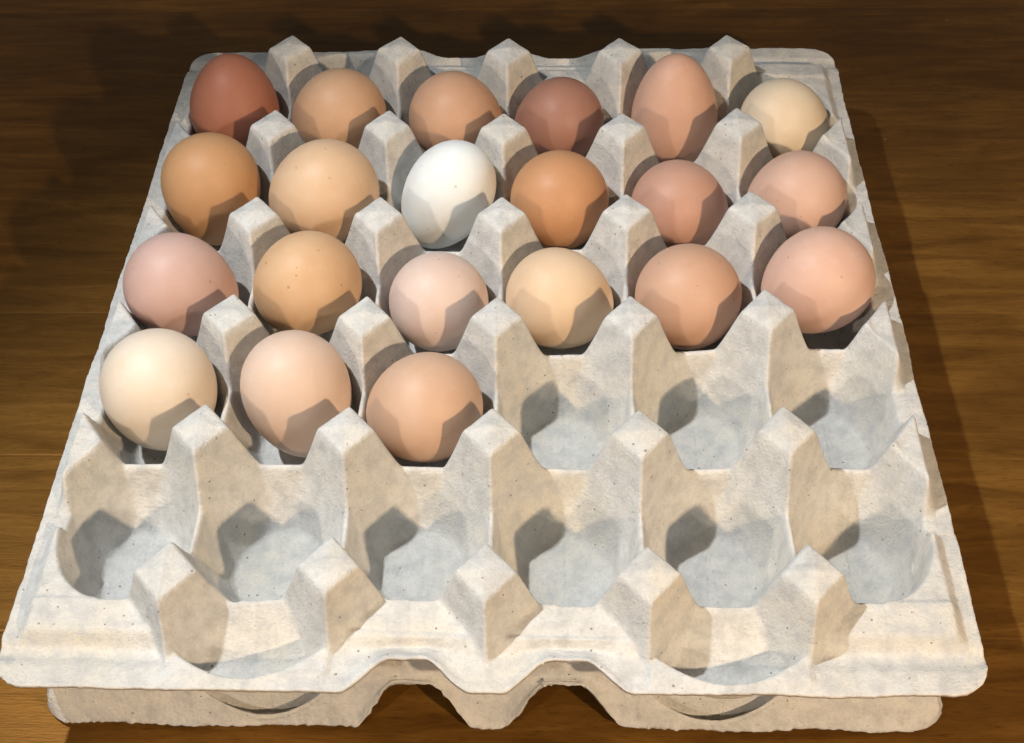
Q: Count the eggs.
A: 21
